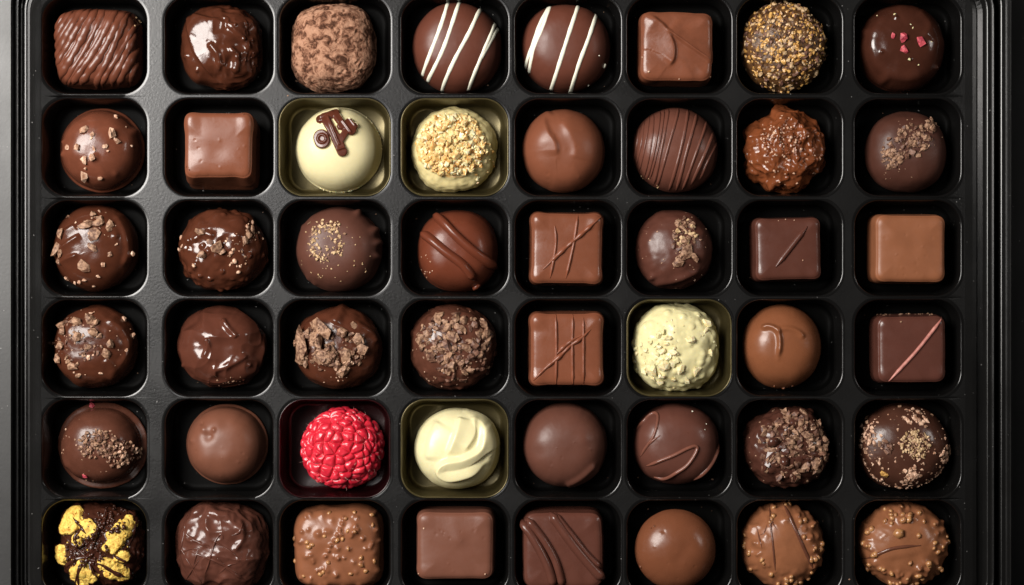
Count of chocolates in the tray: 47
